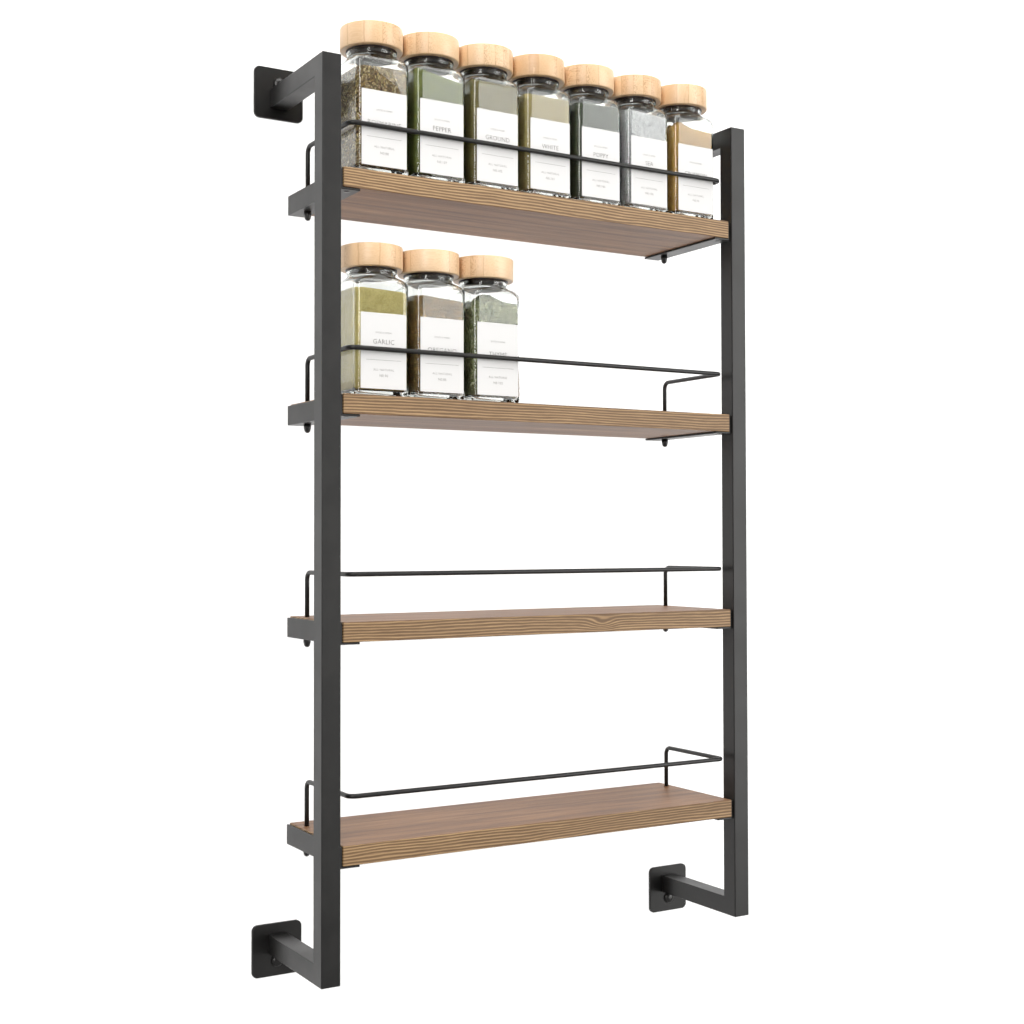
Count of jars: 10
